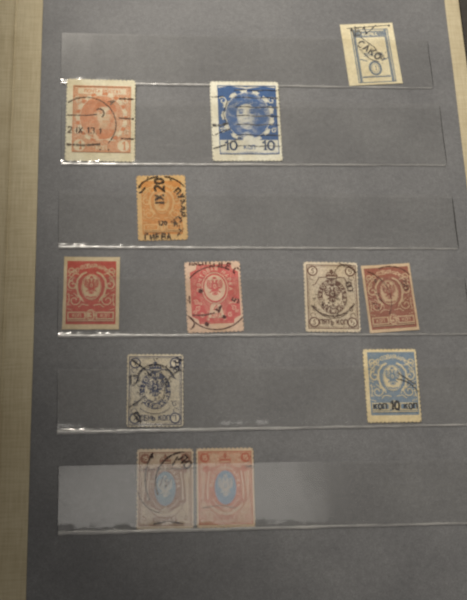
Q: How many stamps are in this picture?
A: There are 12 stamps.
